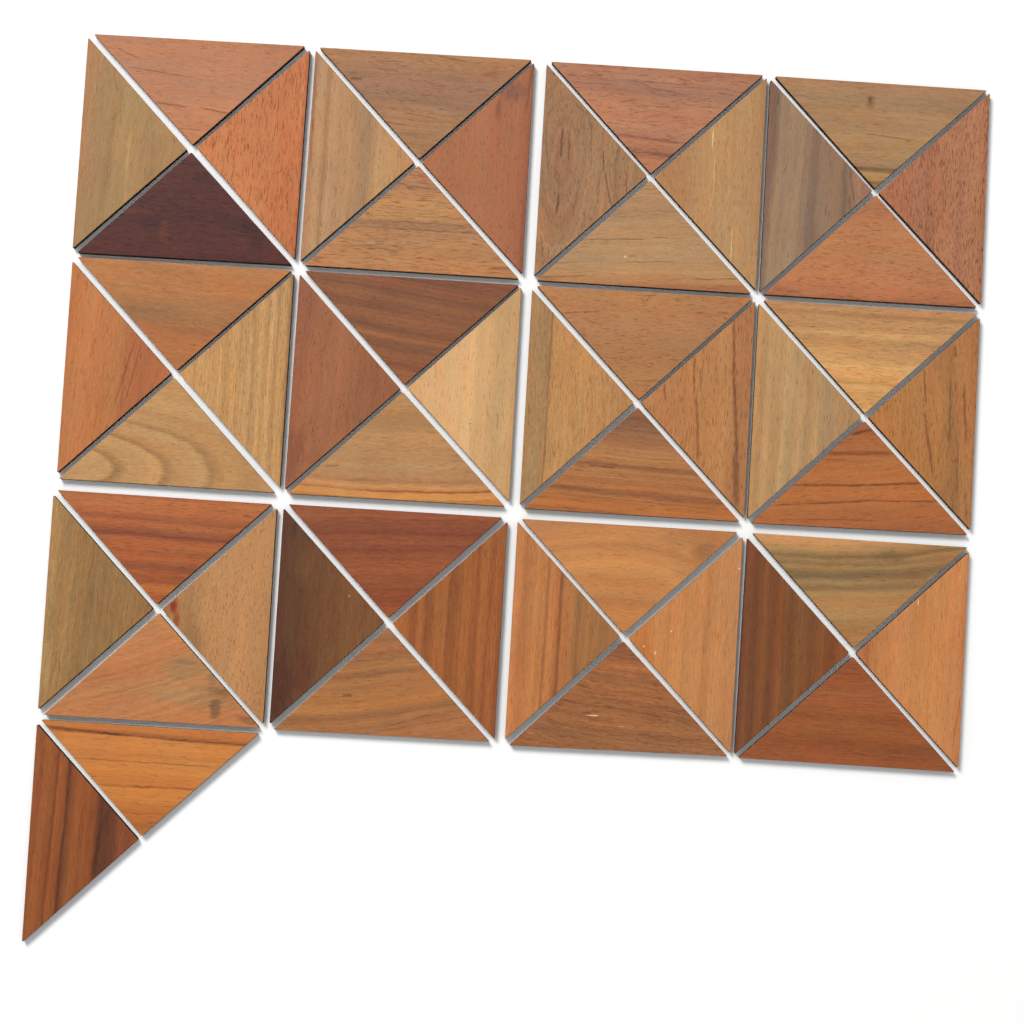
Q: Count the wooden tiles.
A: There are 50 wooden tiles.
